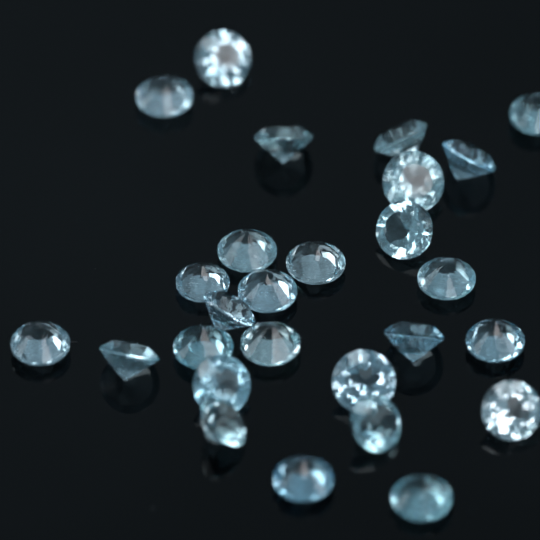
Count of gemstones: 27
